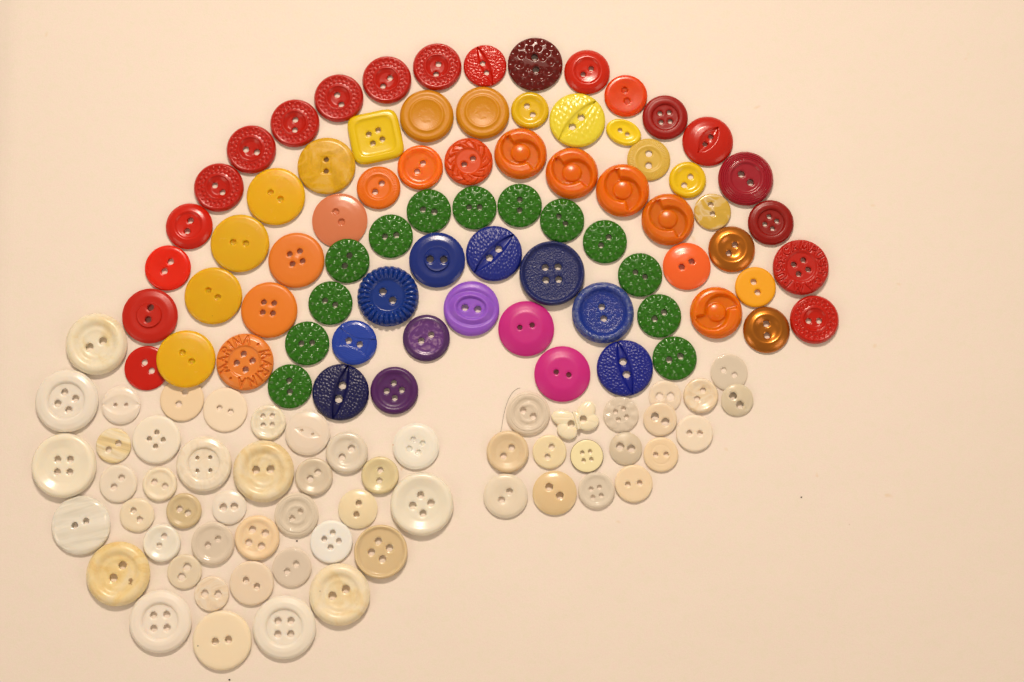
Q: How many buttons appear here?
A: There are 133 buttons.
